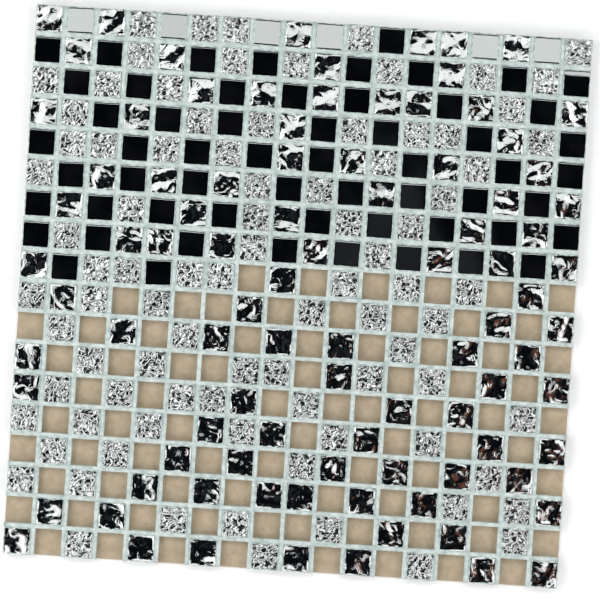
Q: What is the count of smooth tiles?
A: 64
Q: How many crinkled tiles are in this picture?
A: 88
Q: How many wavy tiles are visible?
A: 93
